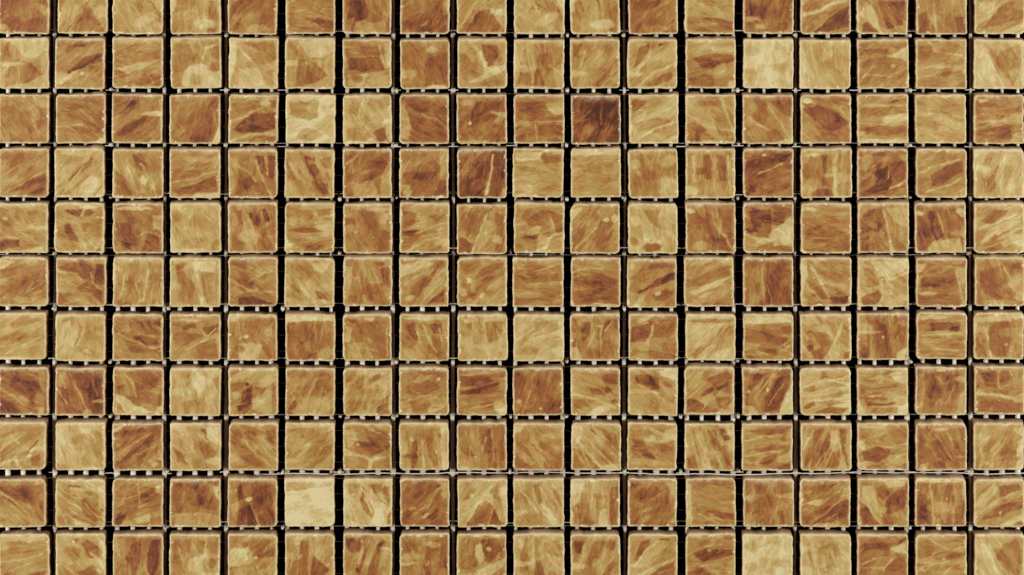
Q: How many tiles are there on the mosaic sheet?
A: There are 198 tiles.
